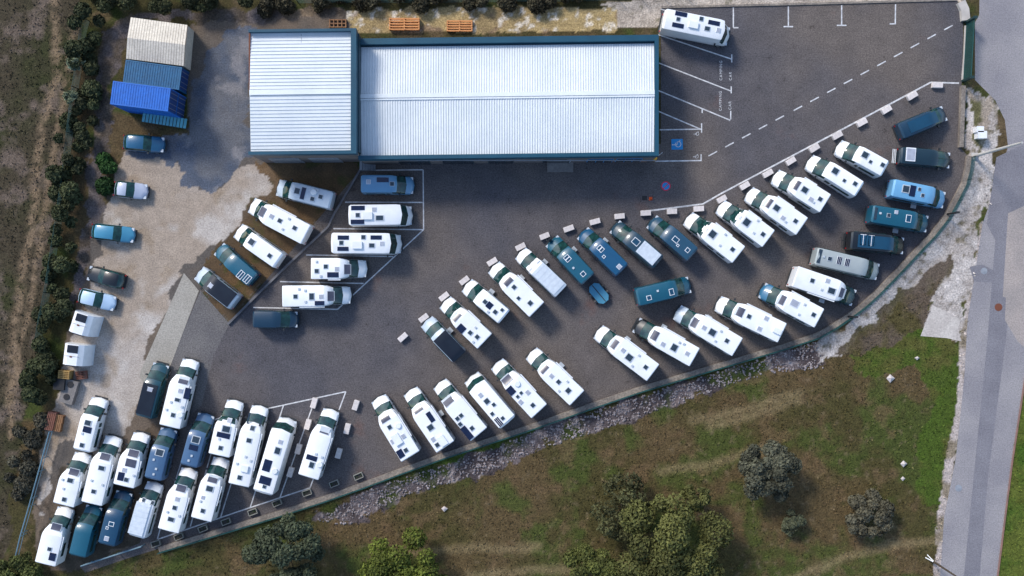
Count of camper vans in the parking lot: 64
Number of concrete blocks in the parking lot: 30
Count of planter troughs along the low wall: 9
